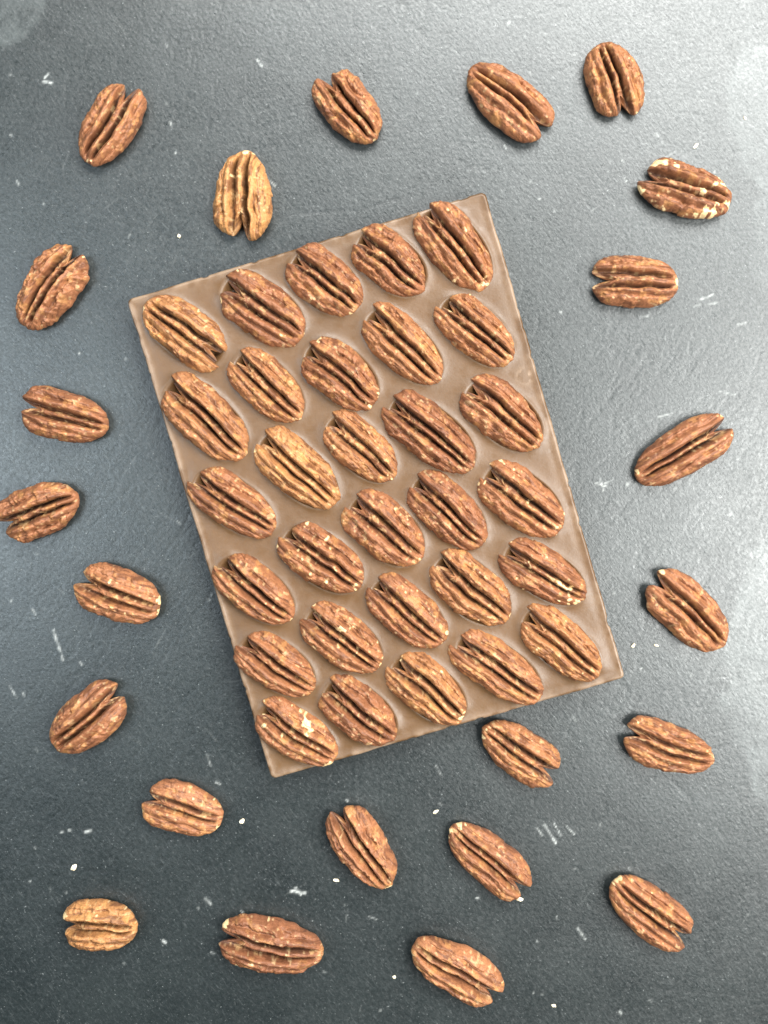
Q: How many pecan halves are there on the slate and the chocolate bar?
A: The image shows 53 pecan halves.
